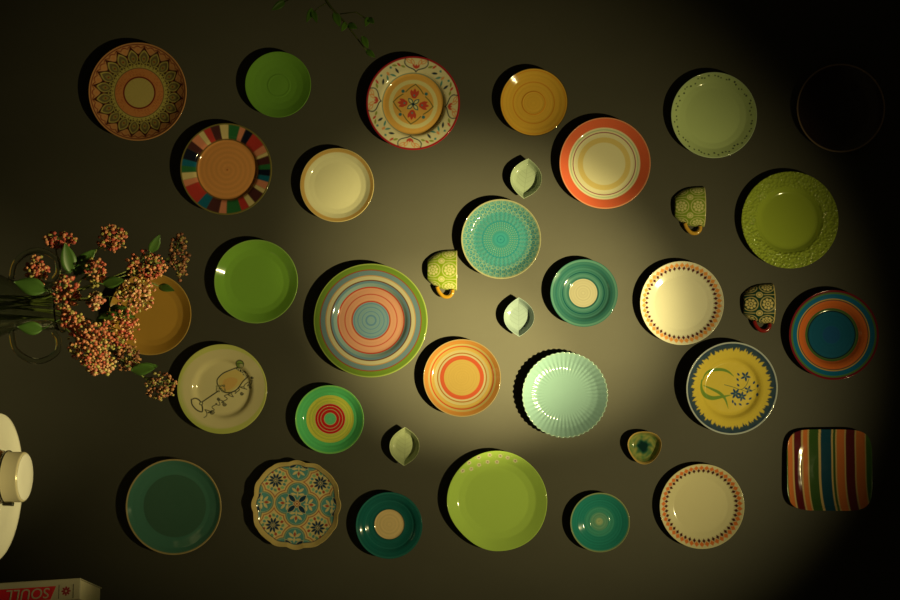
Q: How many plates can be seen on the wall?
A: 29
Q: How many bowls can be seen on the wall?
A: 4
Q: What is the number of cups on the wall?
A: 3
